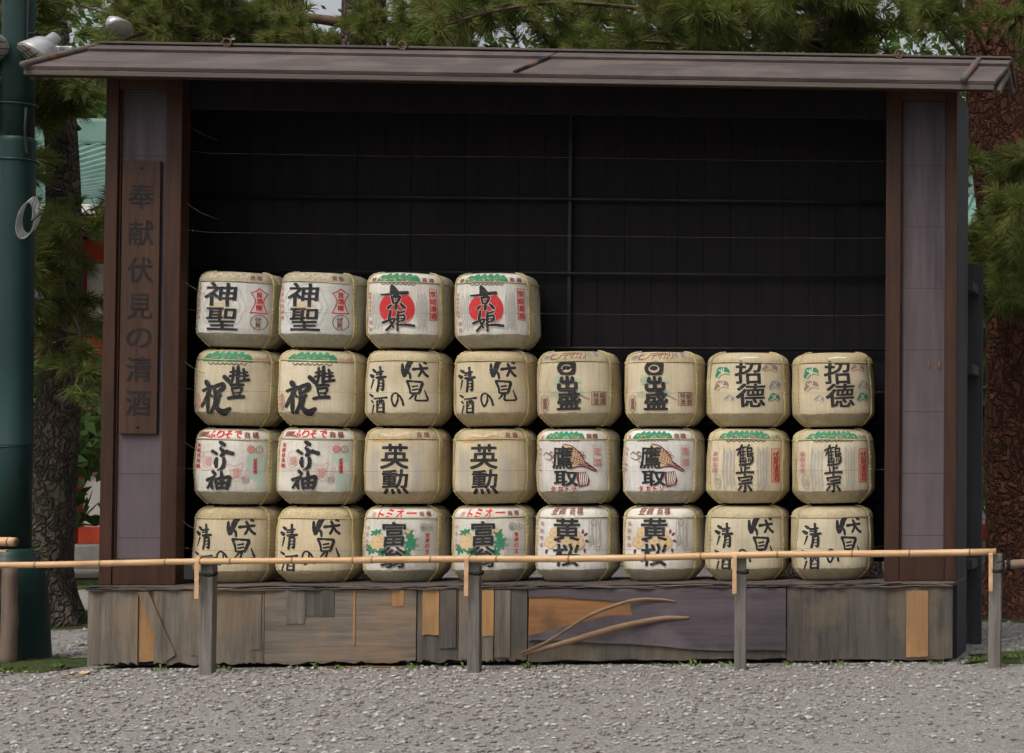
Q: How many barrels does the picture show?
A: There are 28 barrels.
